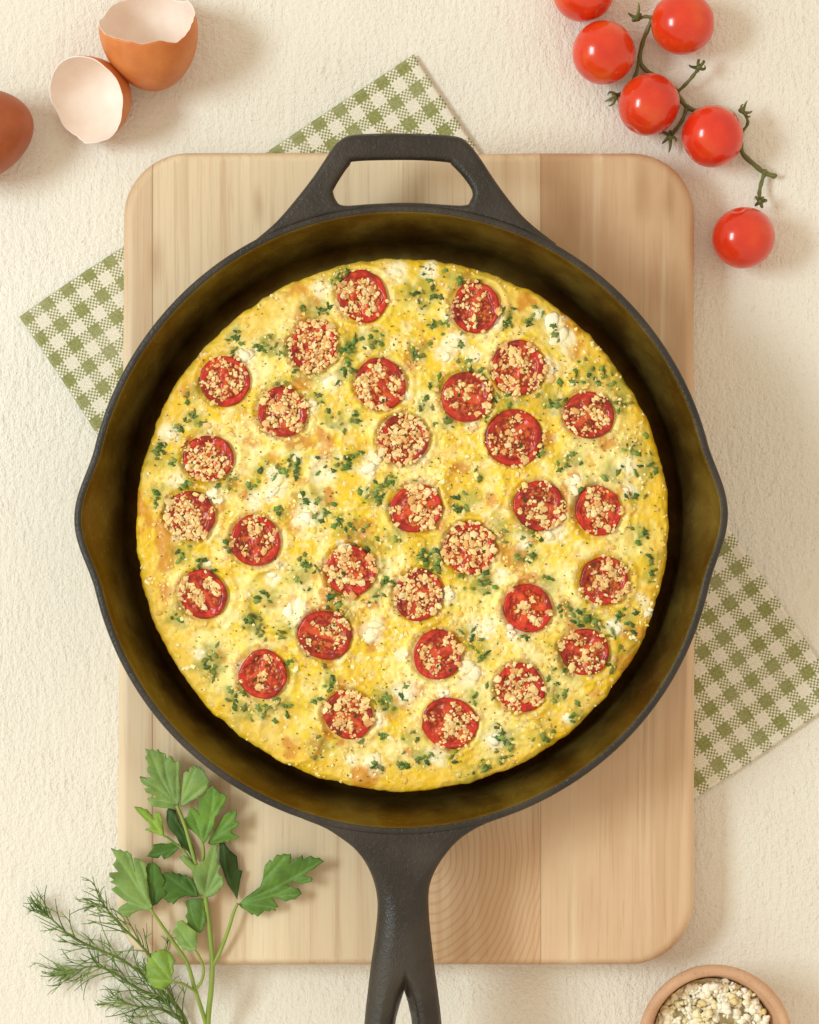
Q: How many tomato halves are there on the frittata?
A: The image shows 30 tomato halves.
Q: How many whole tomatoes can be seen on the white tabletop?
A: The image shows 6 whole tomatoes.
